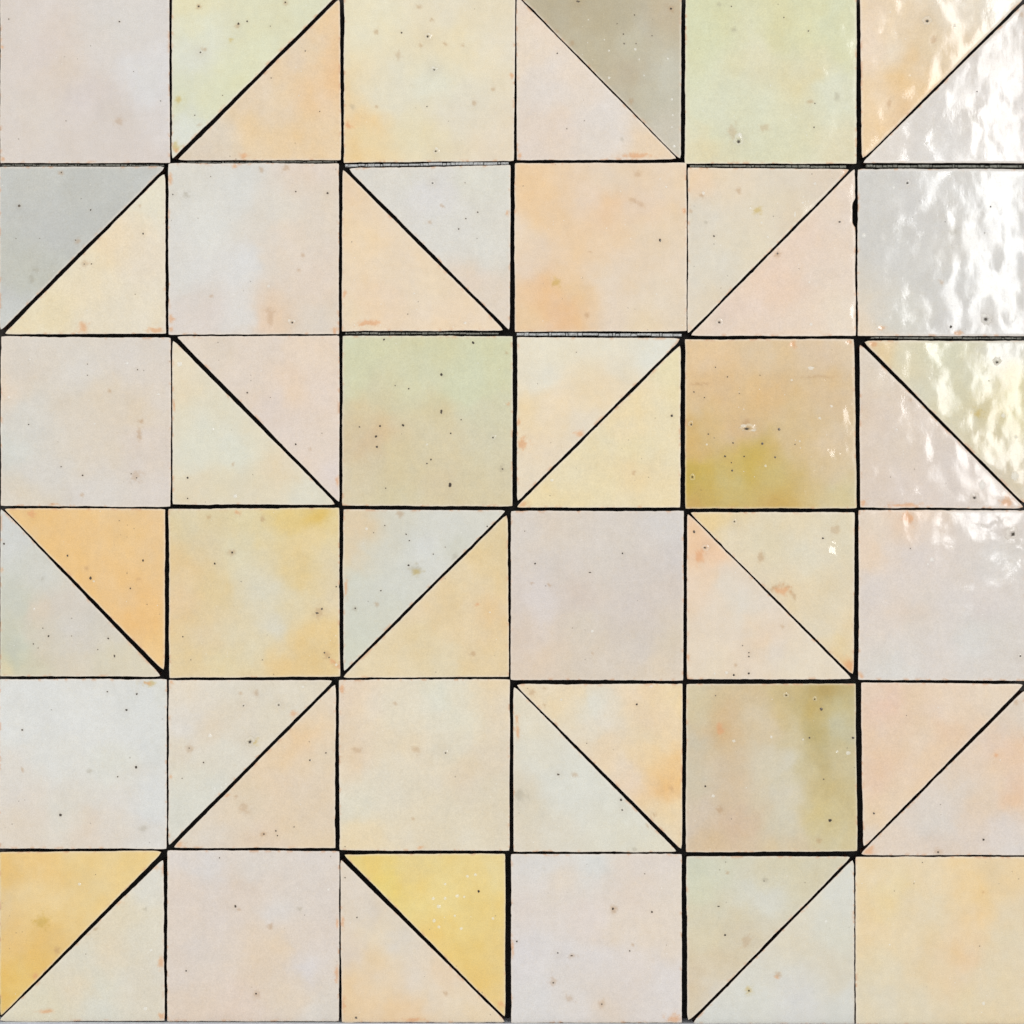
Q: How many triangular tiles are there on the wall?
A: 36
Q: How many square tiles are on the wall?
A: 18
